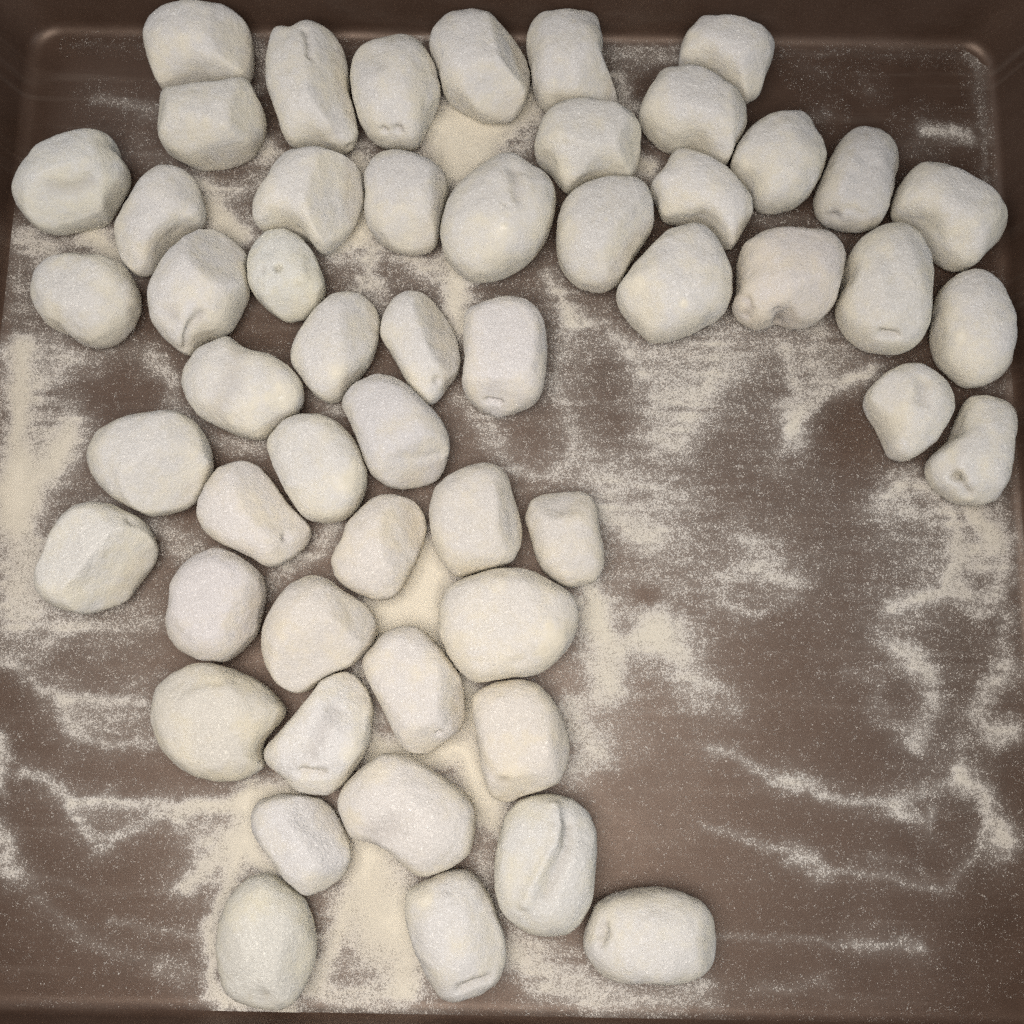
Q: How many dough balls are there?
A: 53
